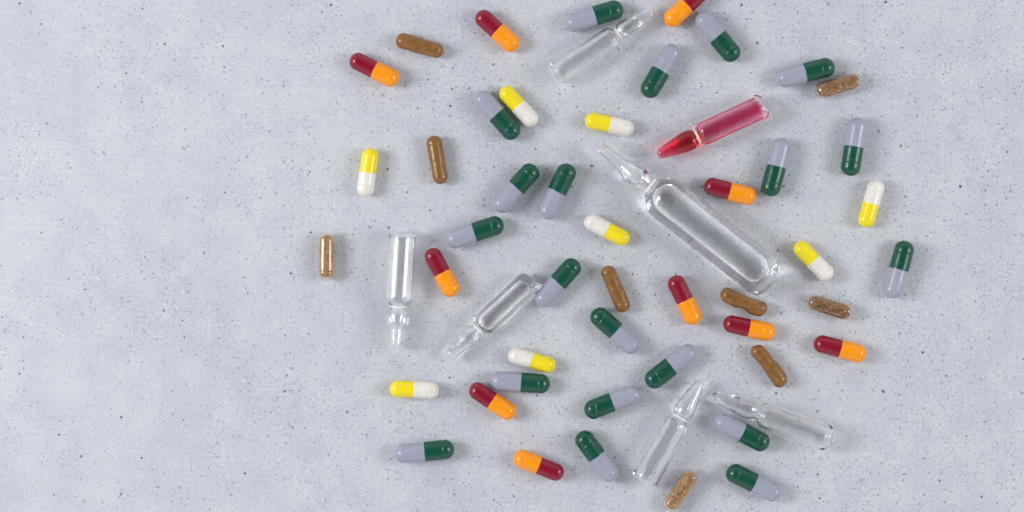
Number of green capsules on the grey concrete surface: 20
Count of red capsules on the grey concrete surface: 10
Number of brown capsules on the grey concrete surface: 9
